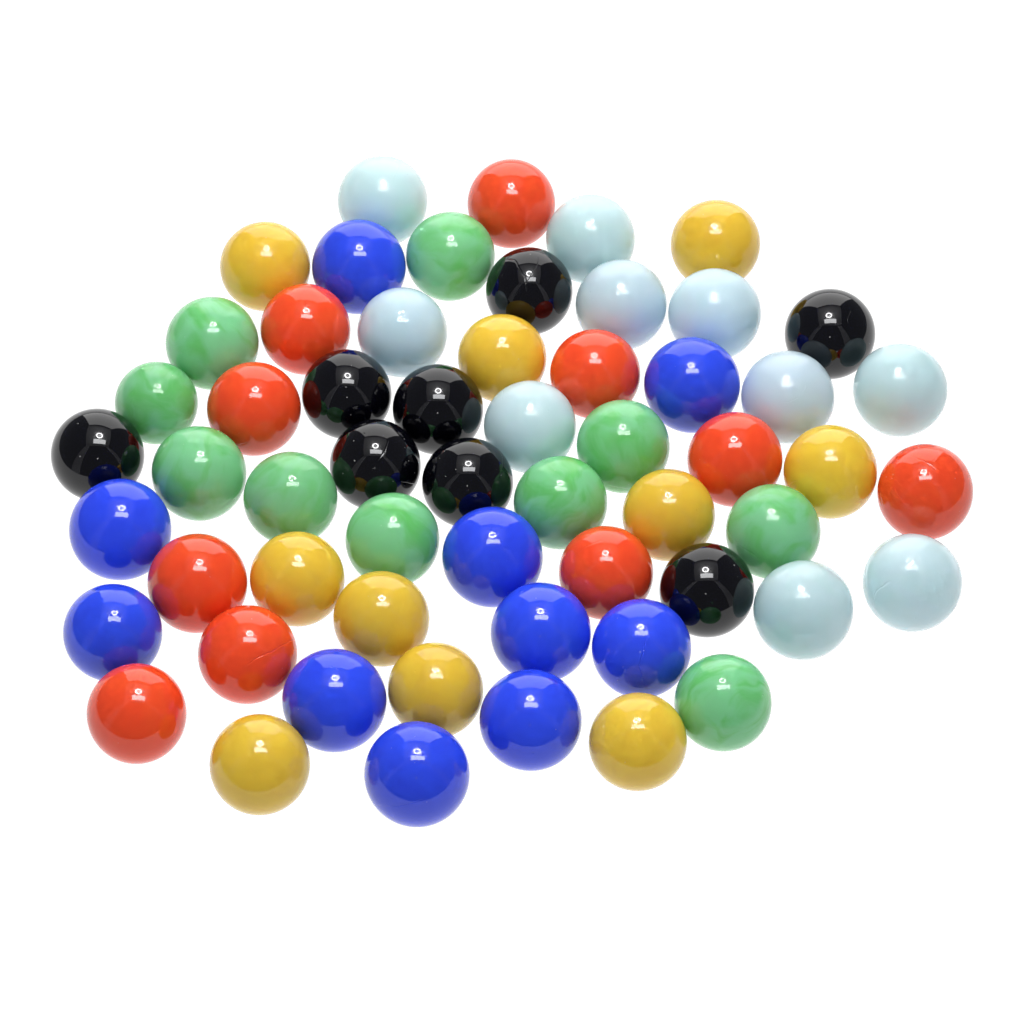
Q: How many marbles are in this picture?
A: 58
